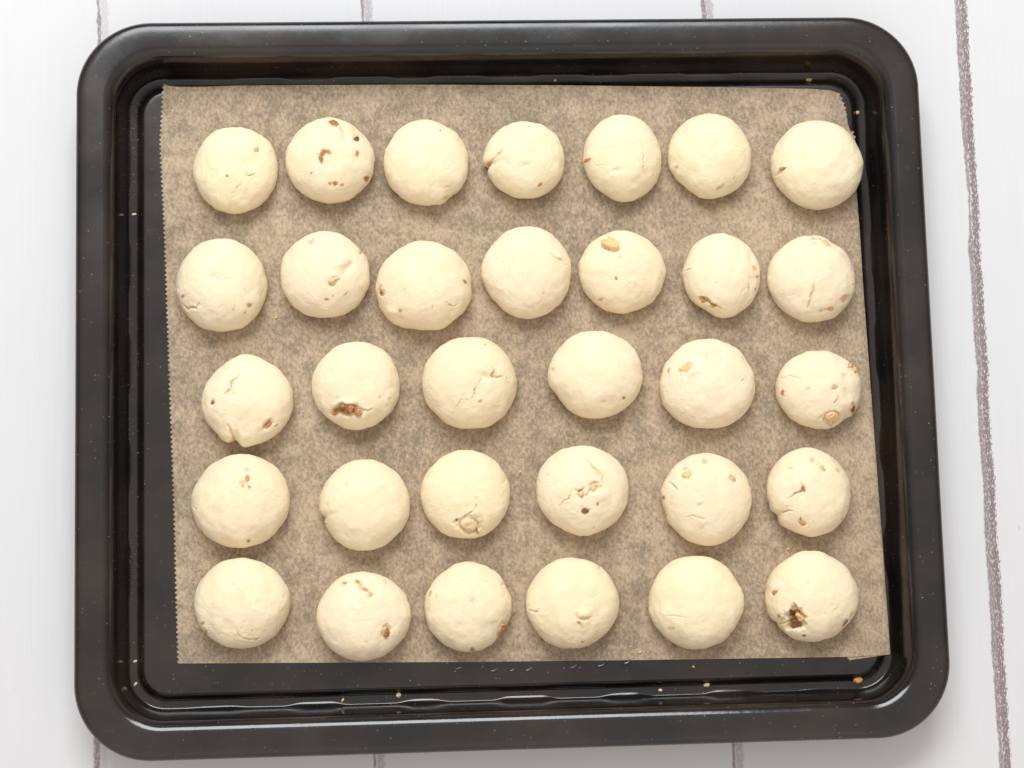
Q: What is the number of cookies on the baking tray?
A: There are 32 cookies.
